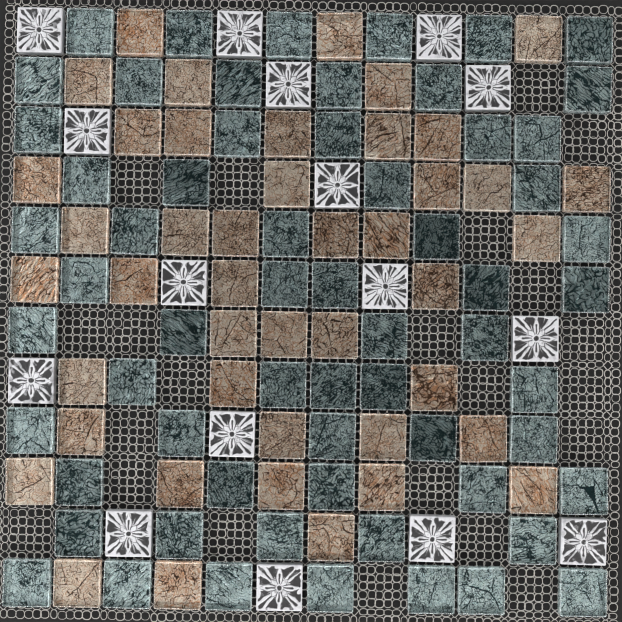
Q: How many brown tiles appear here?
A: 44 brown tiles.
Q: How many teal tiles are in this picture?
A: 62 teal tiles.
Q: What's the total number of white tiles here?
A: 16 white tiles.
